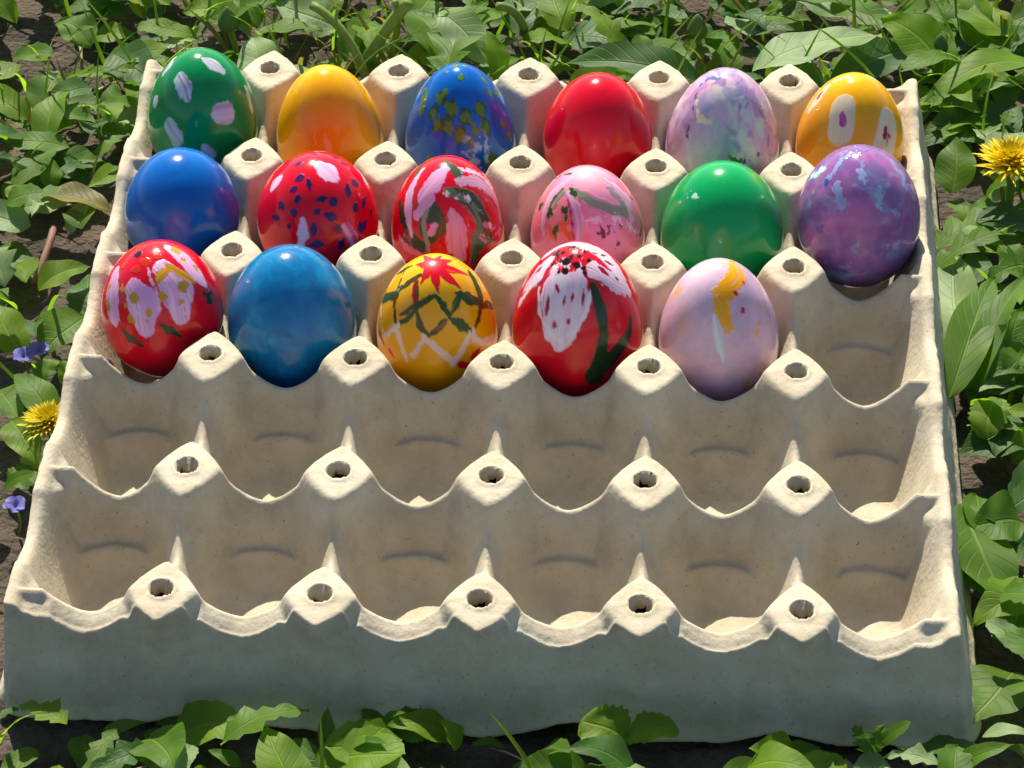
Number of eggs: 17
